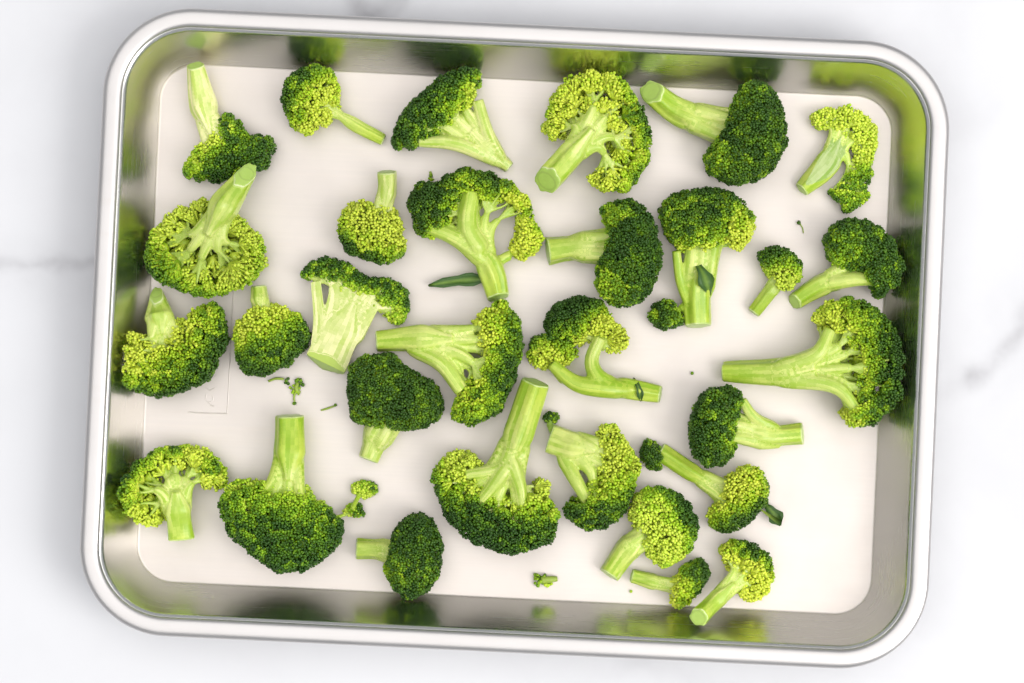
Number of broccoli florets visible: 30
